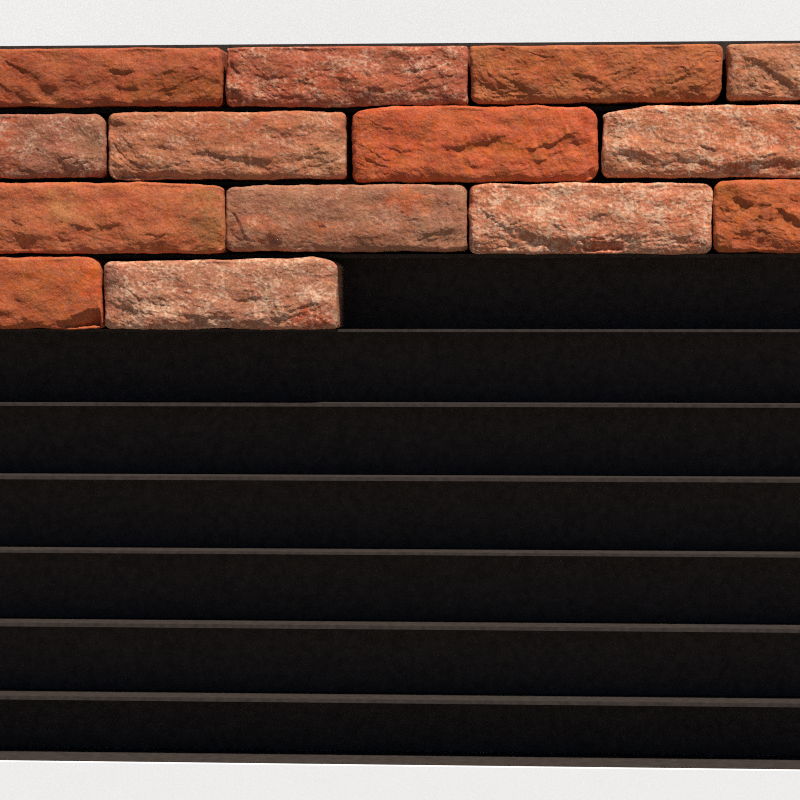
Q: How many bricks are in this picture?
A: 14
